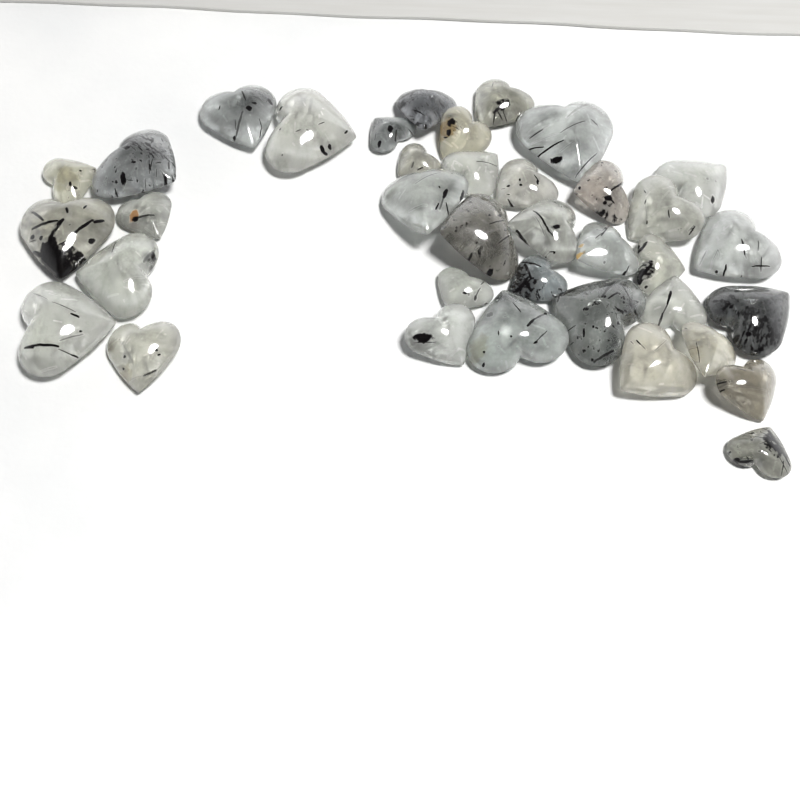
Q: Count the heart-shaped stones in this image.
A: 37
